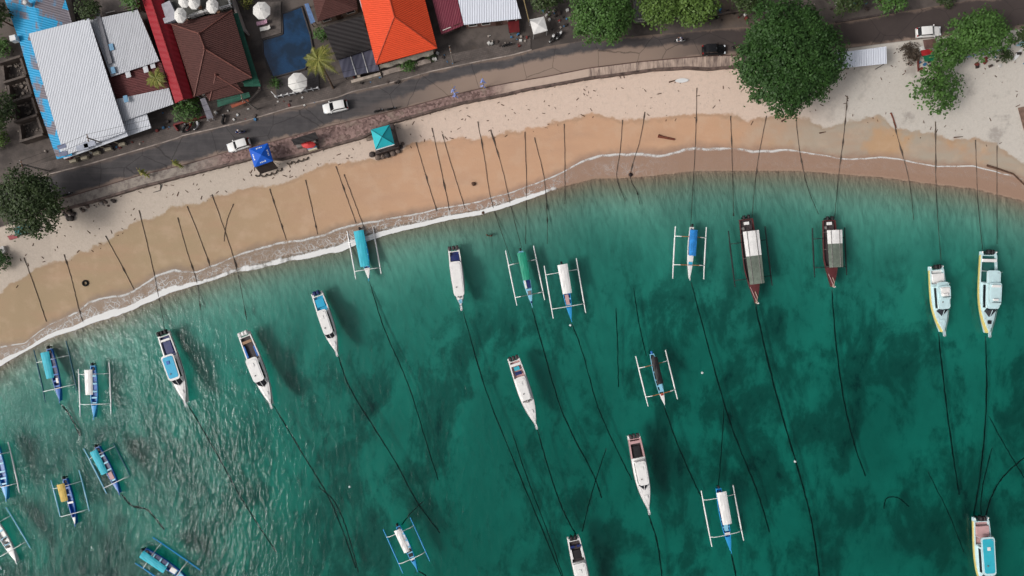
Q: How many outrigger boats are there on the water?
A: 16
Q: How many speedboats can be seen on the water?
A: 10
